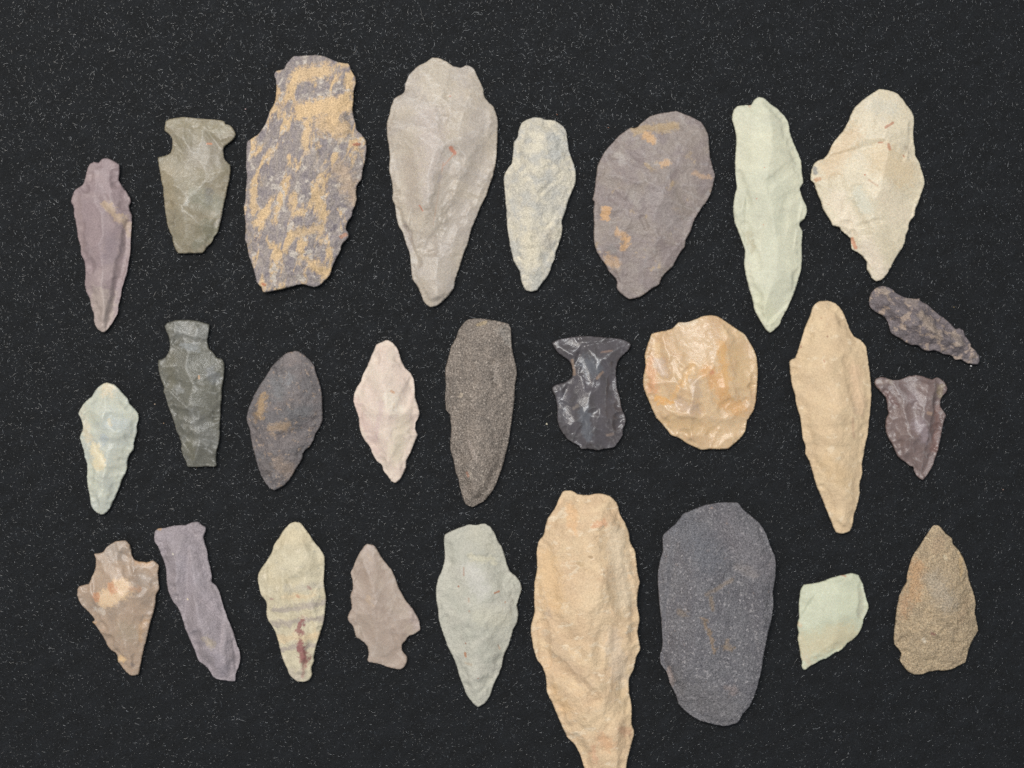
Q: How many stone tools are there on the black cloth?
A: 27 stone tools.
